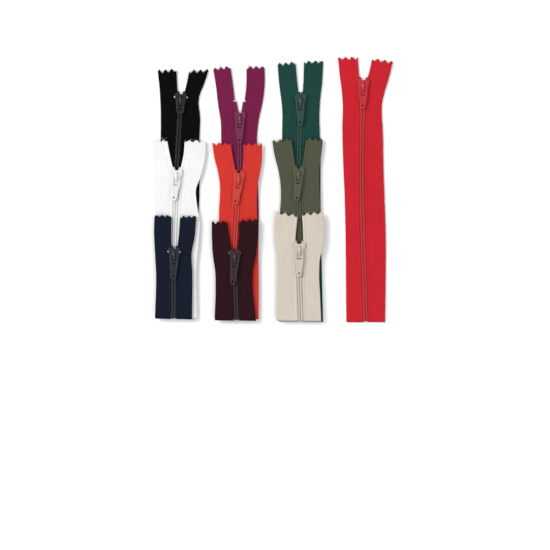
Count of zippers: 10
